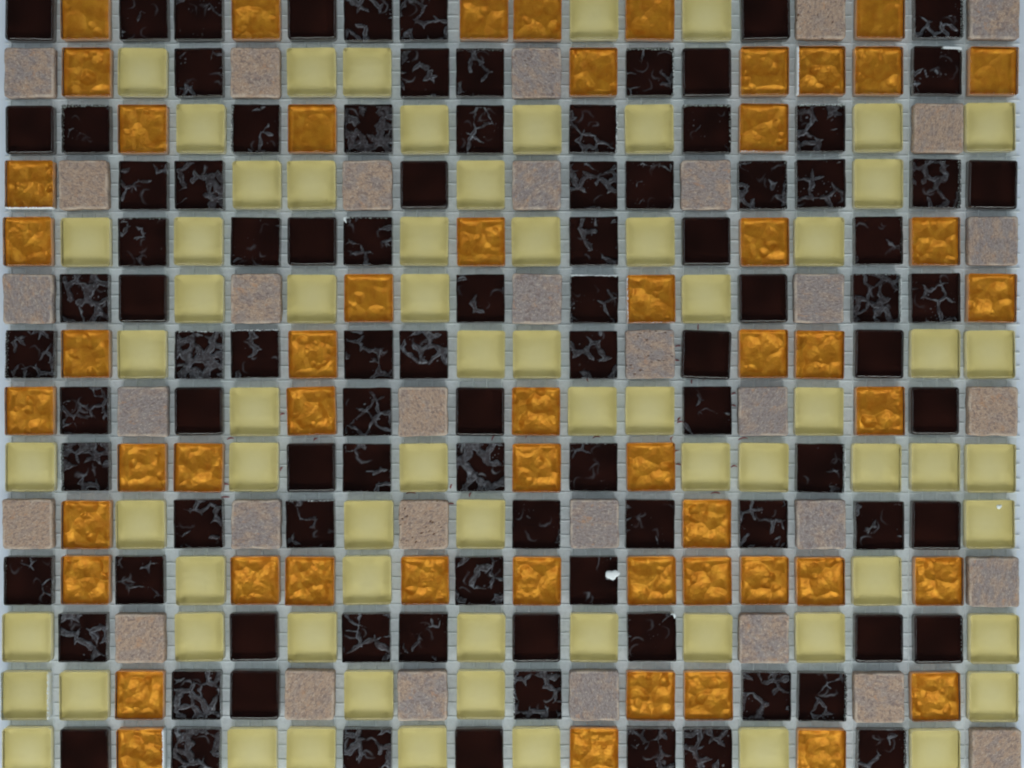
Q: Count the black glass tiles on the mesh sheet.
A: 96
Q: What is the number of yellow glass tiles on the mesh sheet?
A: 69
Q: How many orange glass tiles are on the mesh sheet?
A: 54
